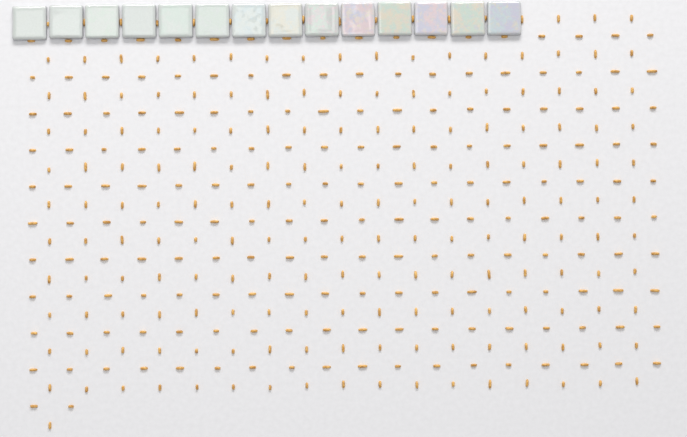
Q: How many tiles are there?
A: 14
